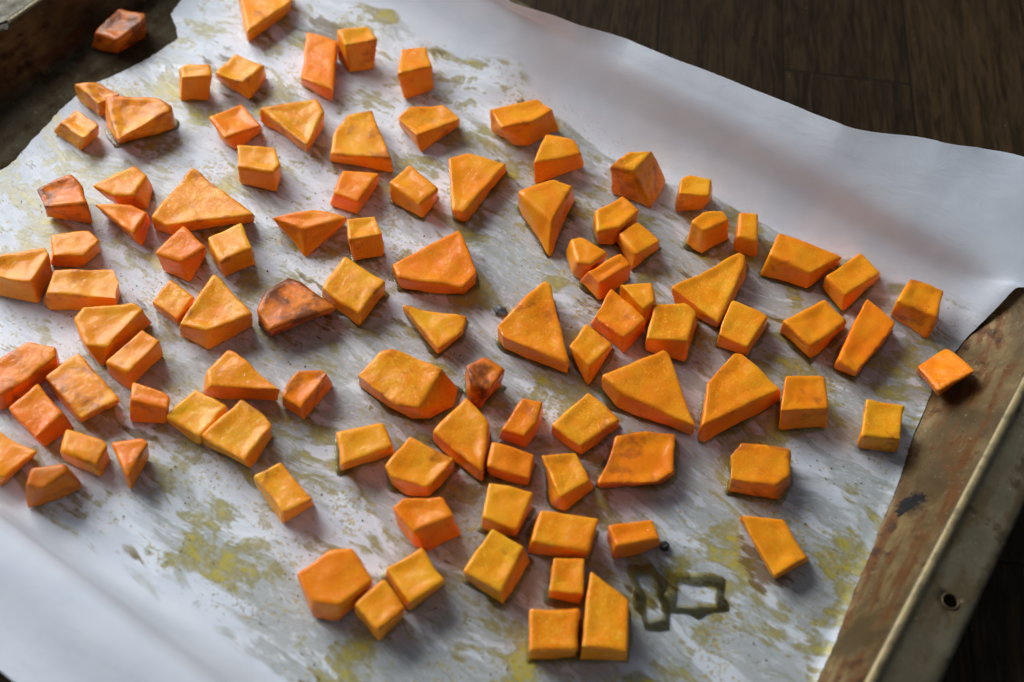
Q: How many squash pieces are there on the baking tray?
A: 101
